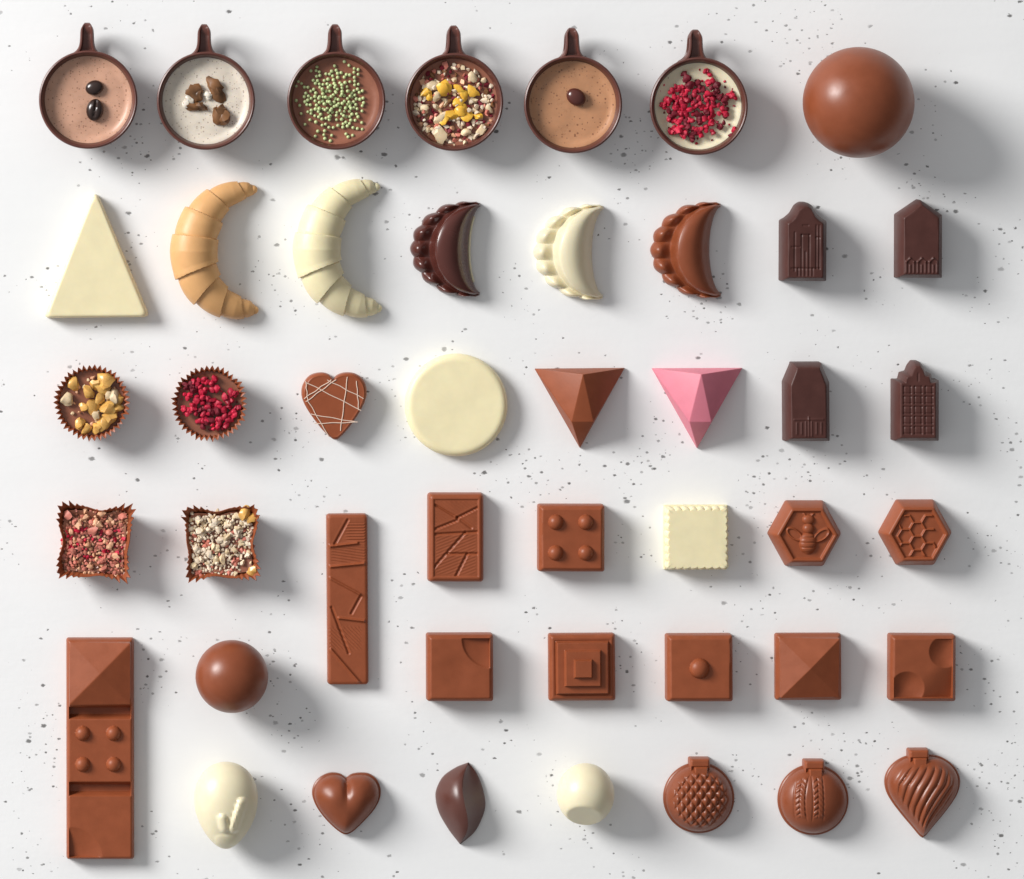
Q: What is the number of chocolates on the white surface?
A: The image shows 45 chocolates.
